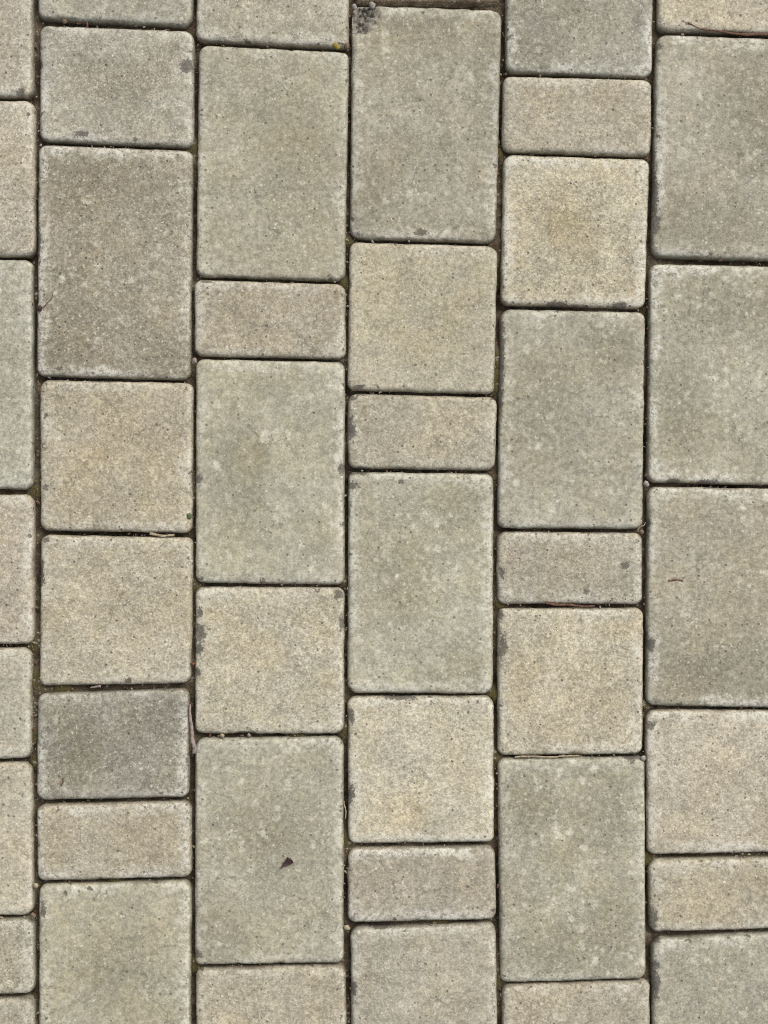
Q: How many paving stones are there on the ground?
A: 45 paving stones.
